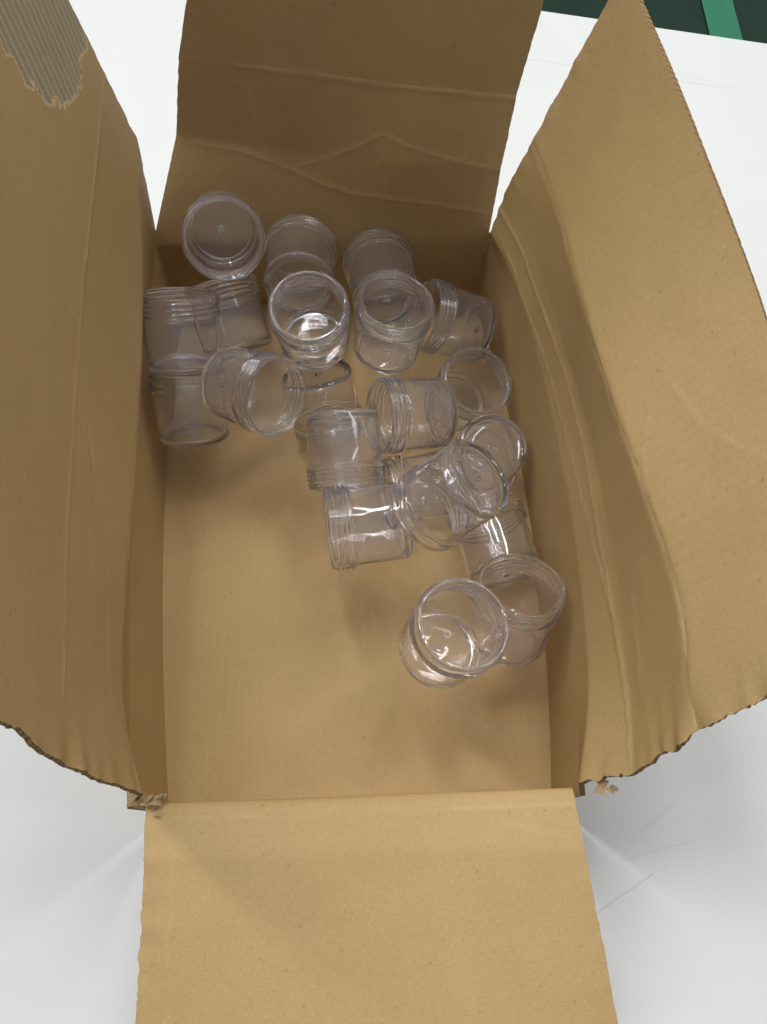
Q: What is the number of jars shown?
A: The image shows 21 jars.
